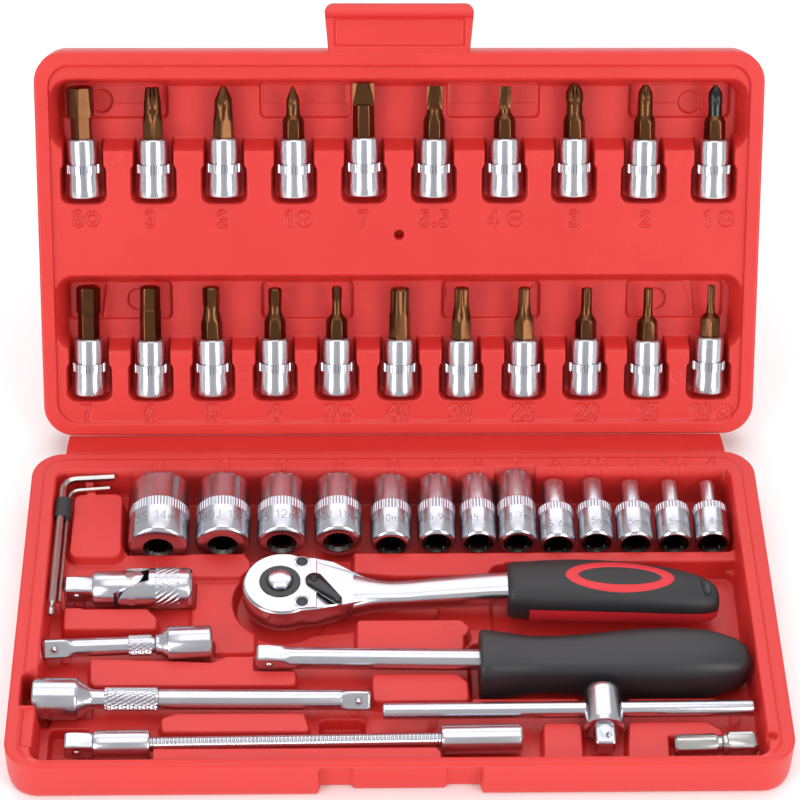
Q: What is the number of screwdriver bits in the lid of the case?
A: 21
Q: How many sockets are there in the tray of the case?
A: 13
